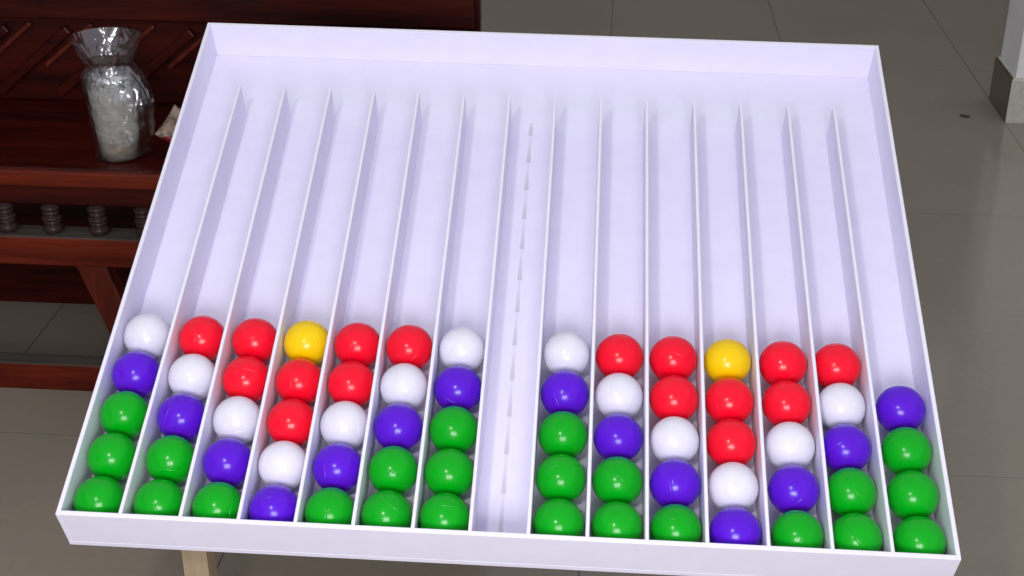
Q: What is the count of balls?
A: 69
